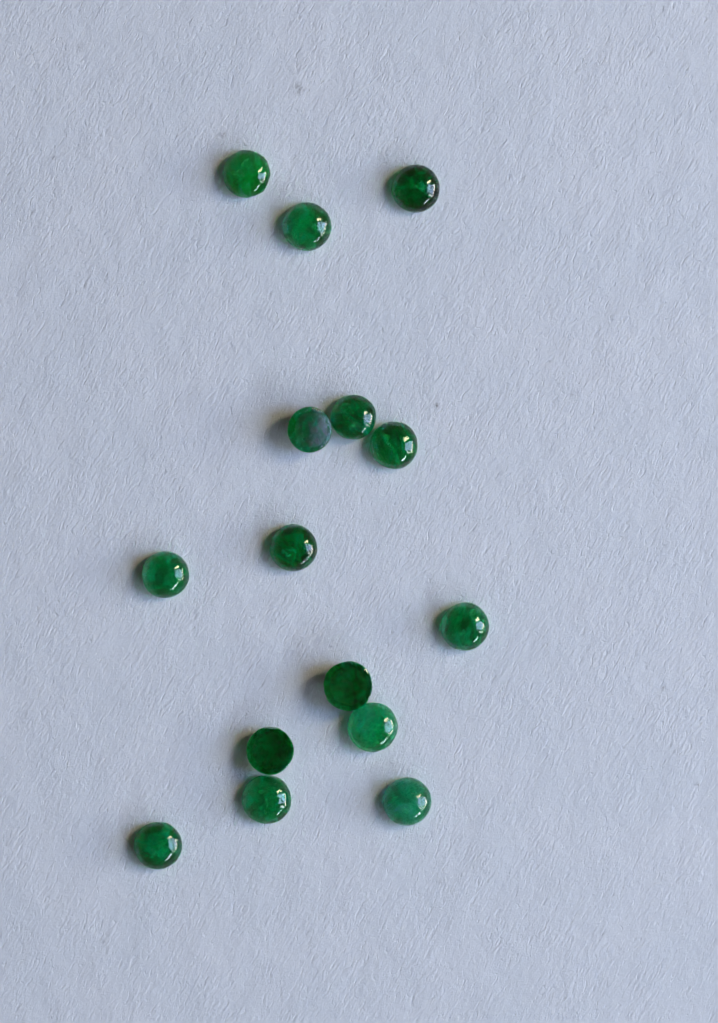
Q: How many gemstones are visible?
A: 15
